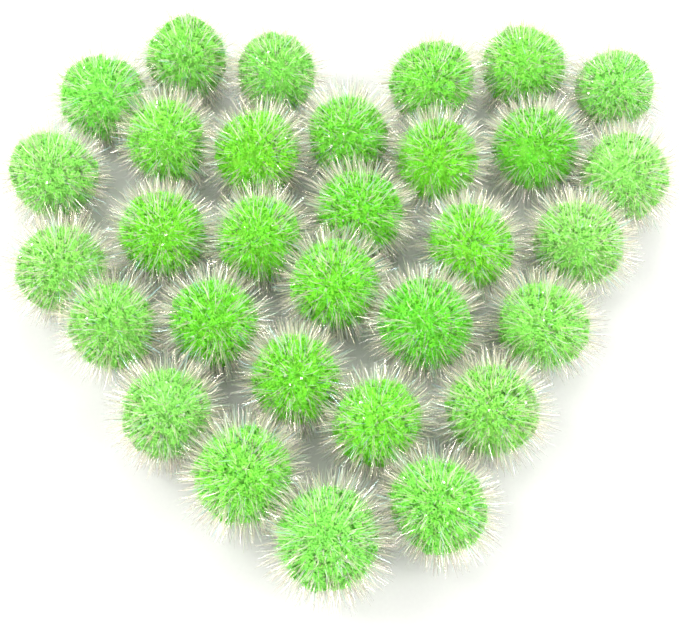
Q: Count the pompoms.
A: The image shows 31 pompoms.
